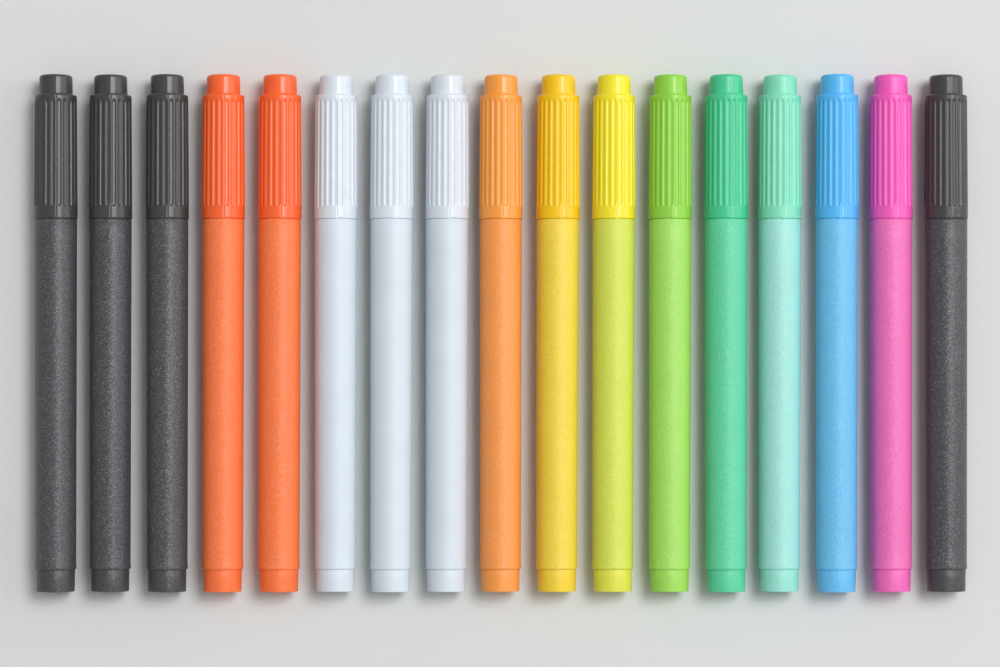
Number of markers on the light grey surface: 17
